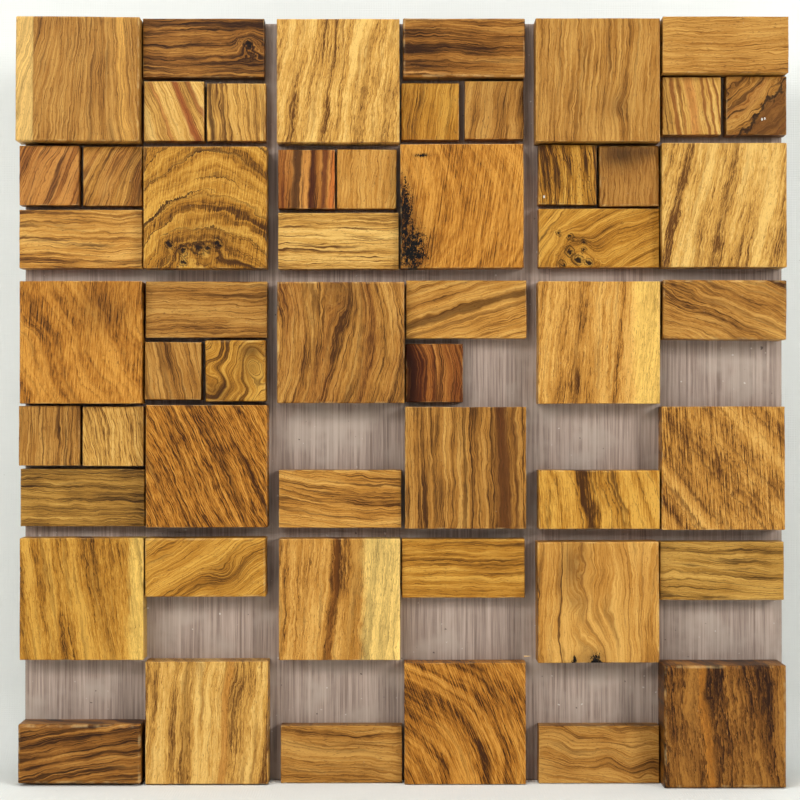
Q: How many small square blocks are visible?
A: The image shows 17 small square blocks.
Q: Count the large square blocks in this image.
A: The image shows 18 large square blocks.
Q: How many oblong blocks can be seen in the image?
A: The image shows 18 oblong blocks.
